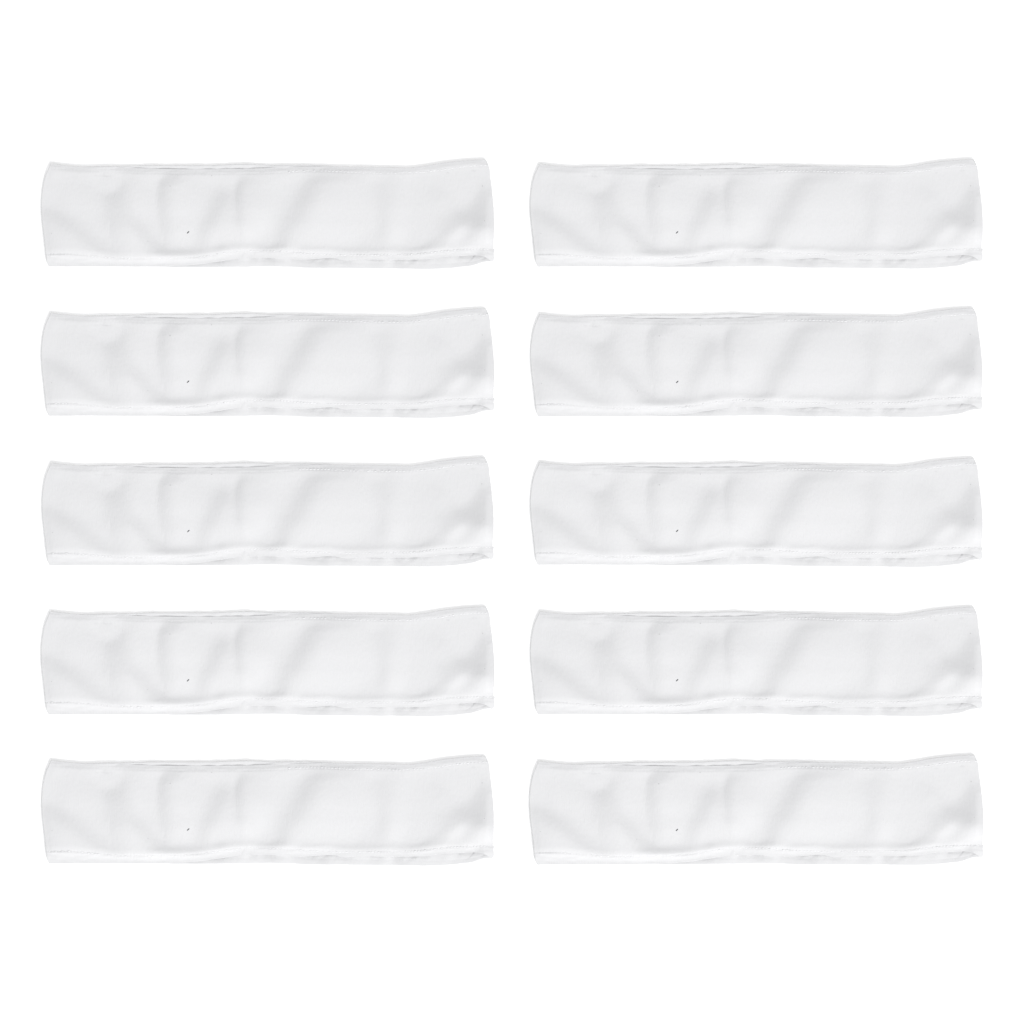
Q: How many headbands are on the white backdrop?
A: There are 10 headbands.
